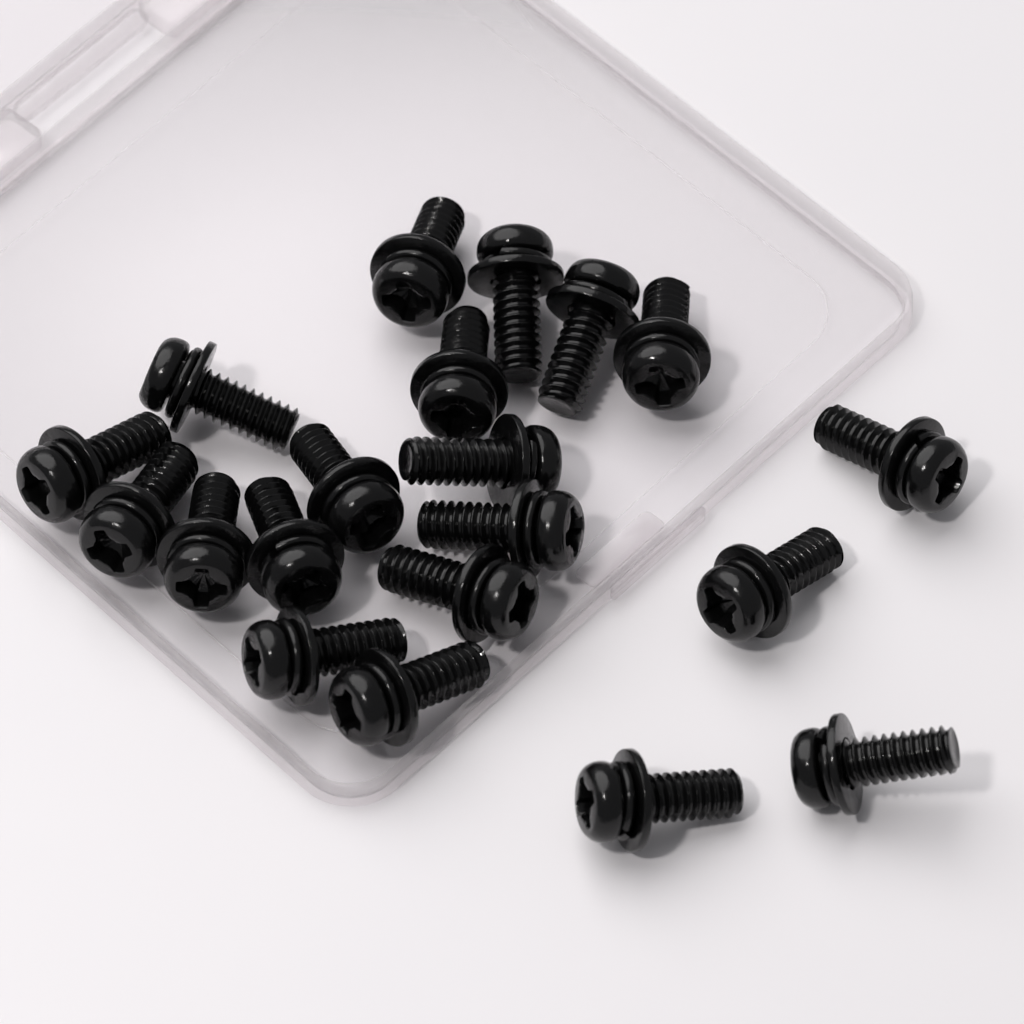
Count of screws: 20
